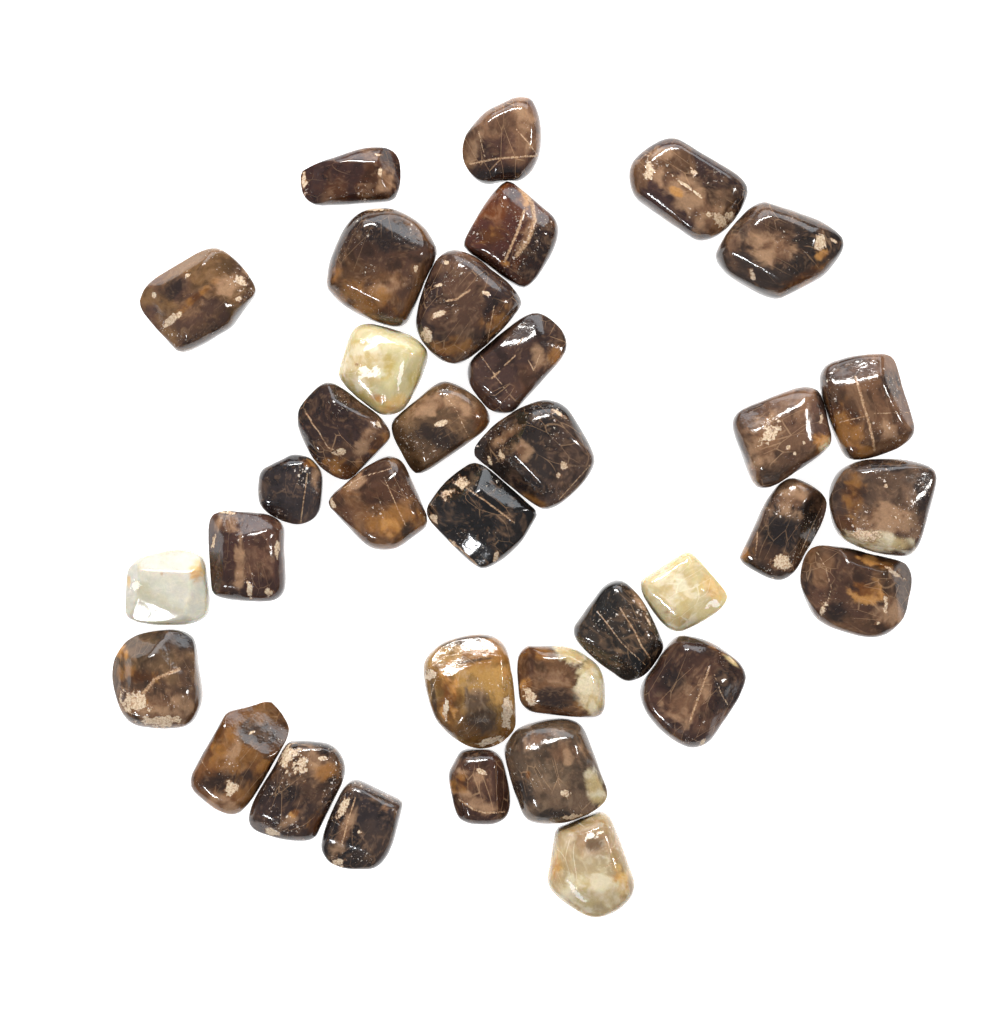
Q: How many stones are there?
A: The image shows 35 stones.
